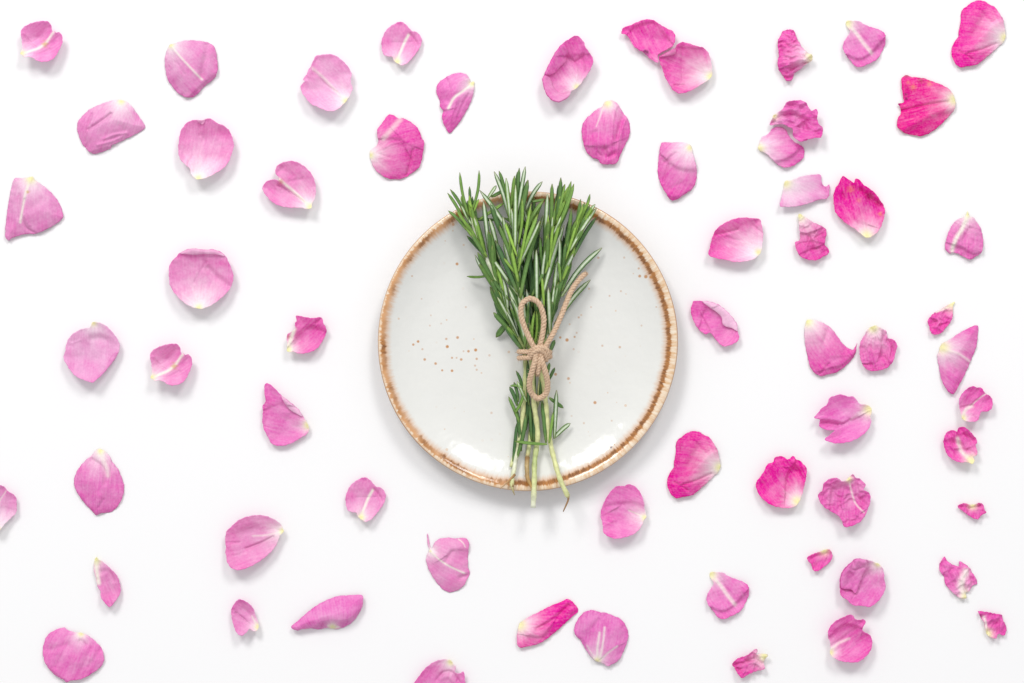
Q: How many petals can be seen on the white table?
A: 63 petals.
